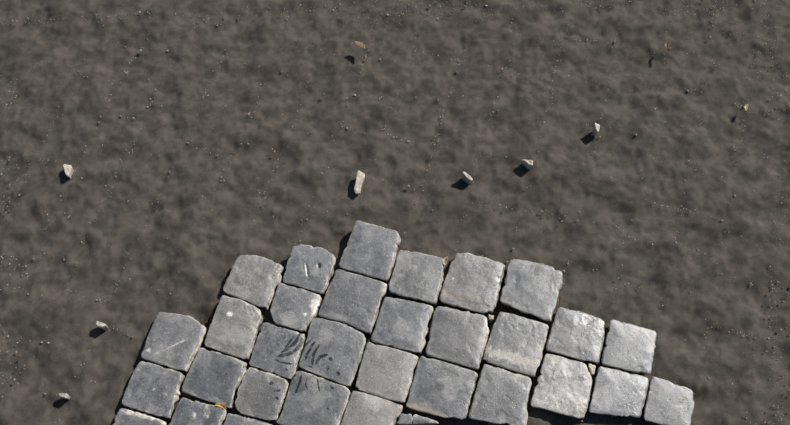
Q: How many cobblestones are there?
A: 32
